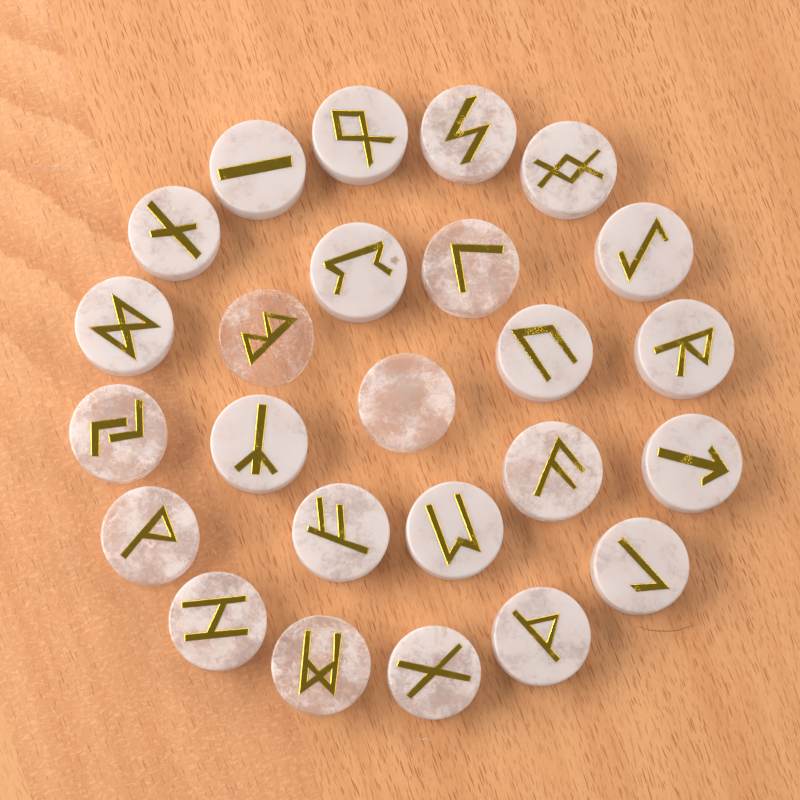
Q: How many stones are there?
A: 25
